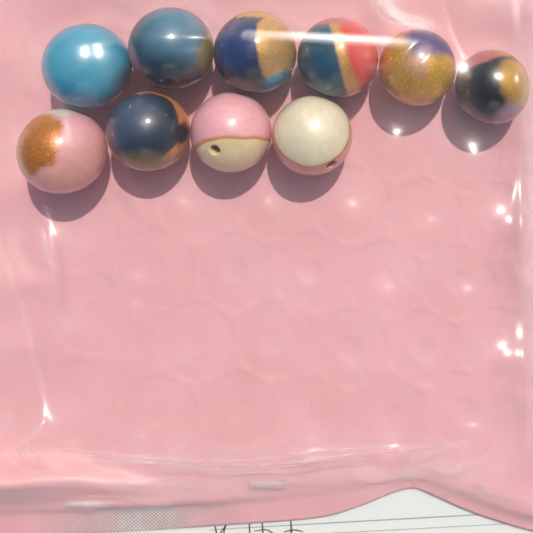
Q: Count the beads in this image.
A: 10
